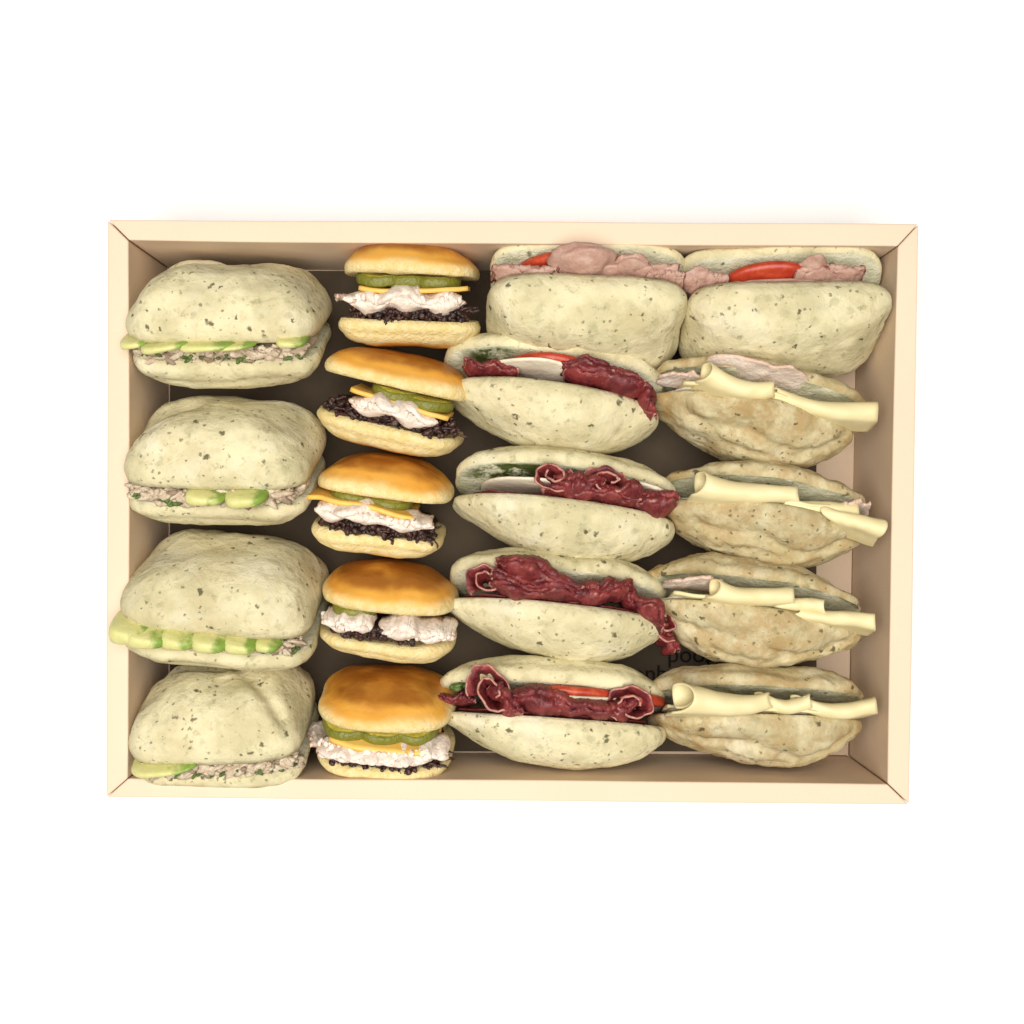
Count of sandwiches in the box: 14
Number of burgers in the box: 5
